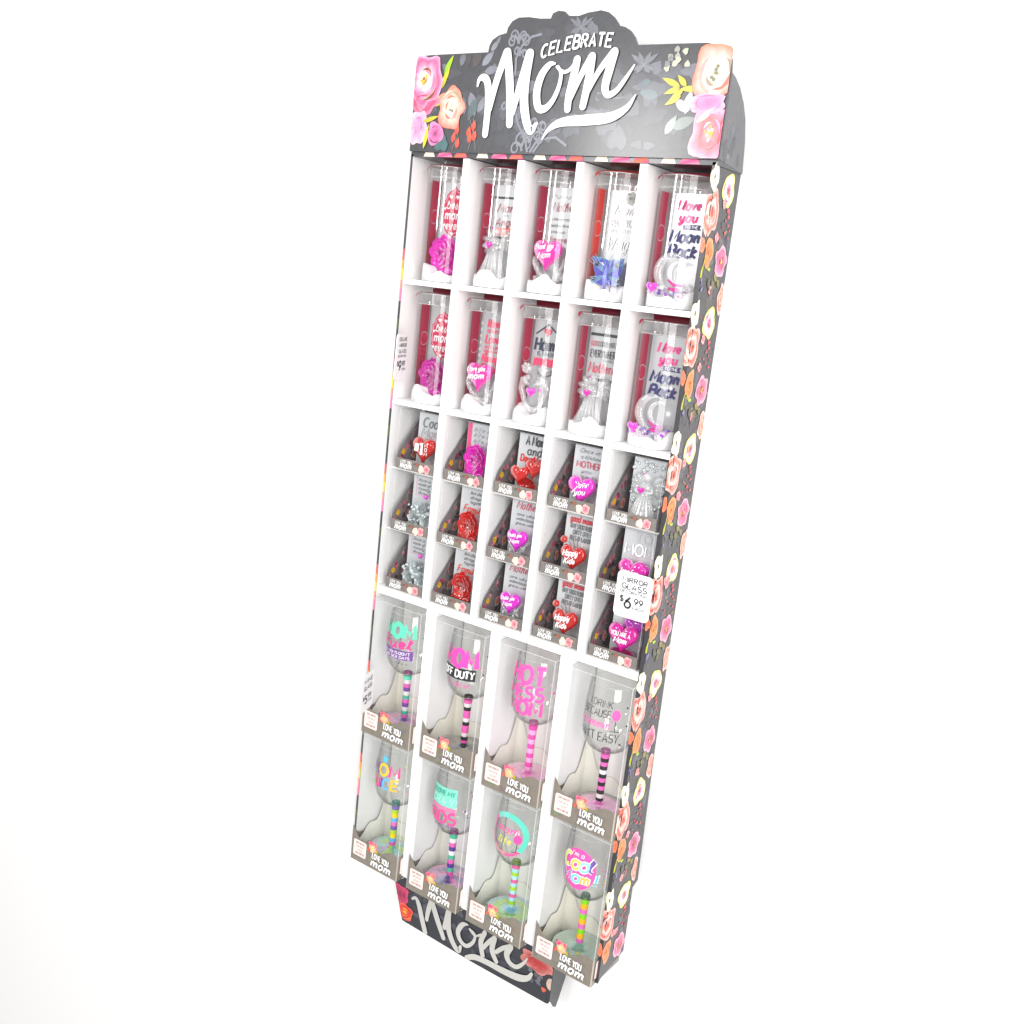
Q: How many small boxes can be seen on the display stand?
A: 15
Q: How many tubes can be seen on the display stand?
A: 10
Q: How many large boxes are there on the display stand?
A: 8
